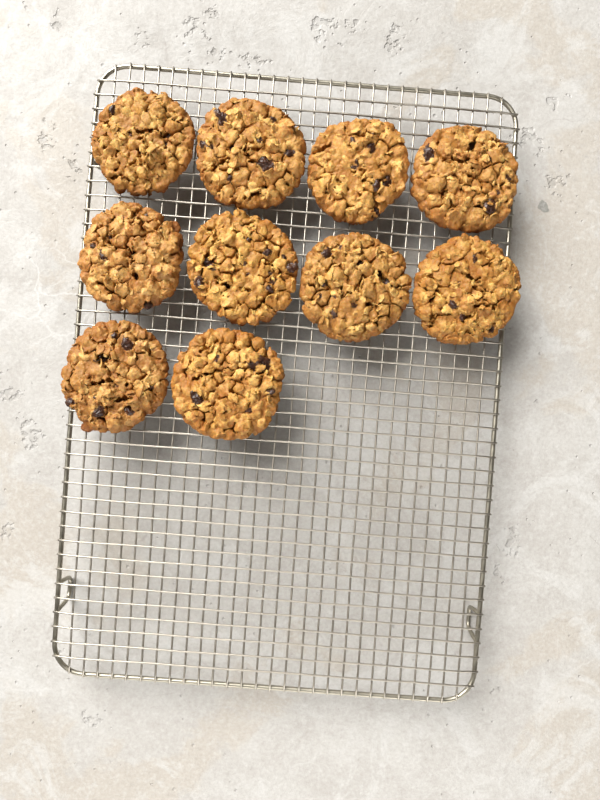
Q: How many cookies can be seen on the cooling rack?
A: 10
